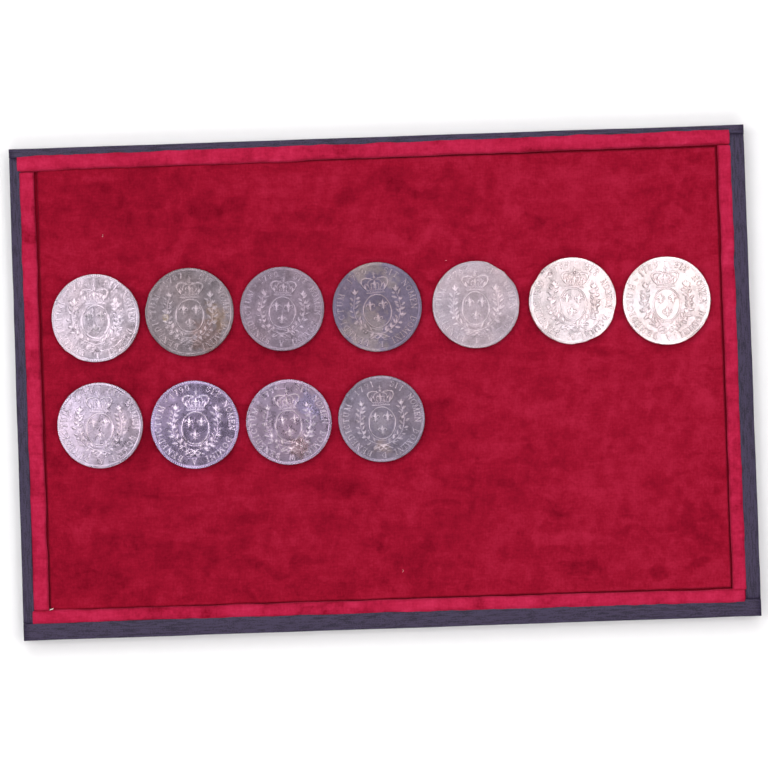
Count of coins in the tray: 11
